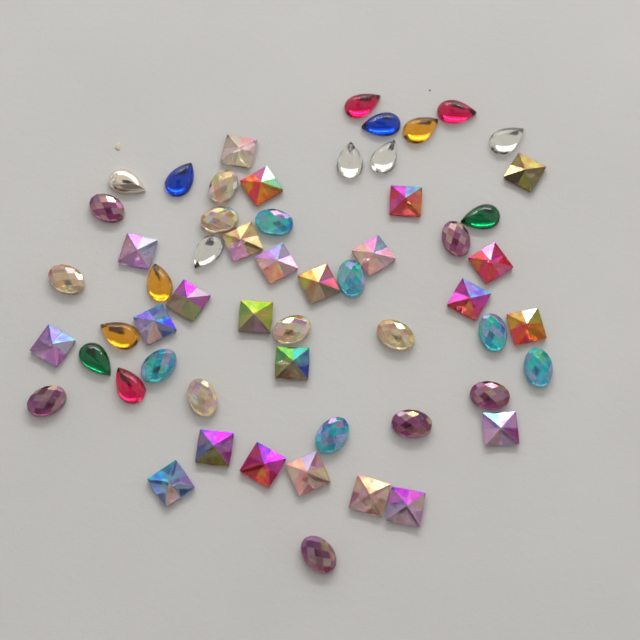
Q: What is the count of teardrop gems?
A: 15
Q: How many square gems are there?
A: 24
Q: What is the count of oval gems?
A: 18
